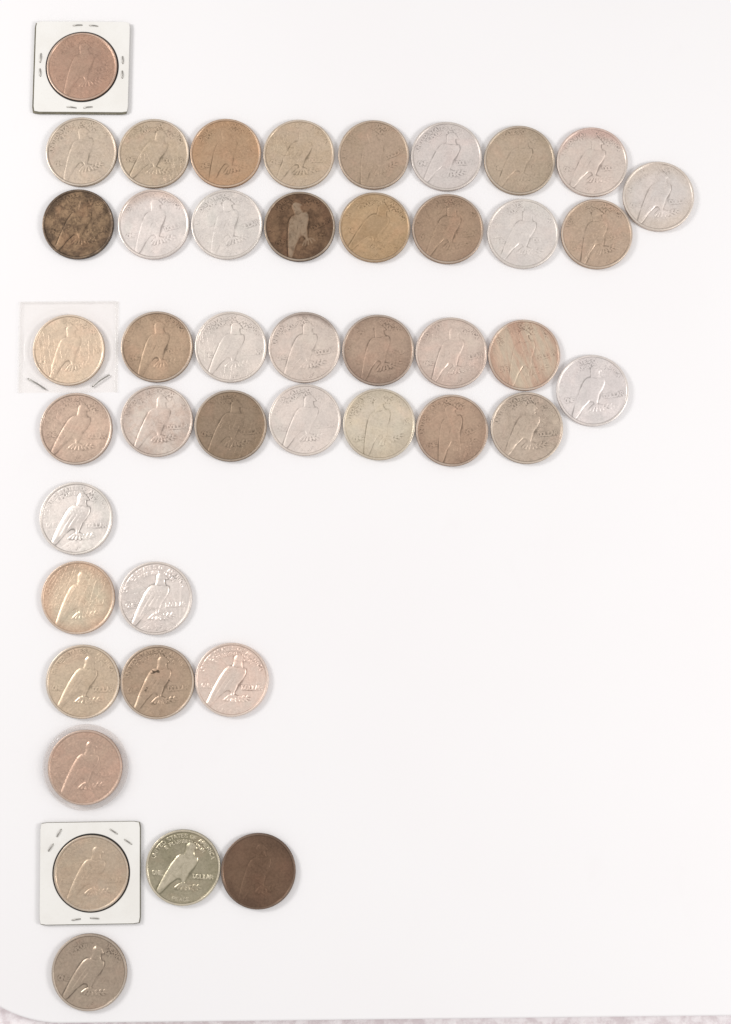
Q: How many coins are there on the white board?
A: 44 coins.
